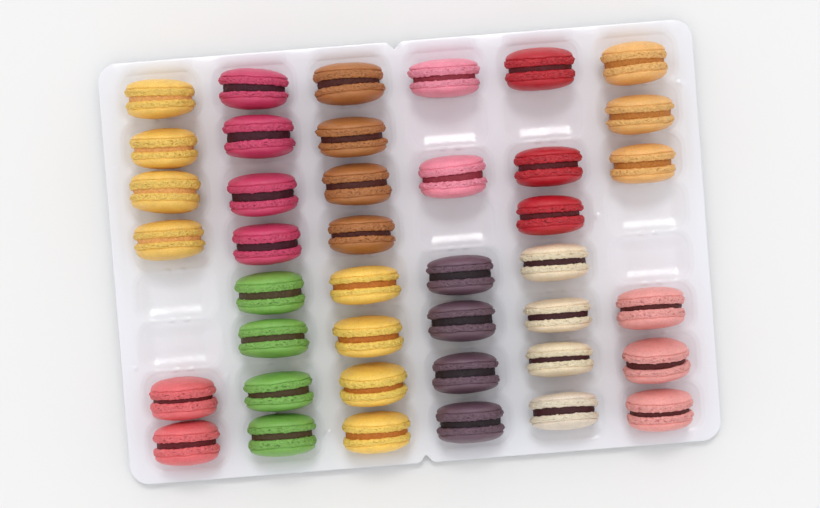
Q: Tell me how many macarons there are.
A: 41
